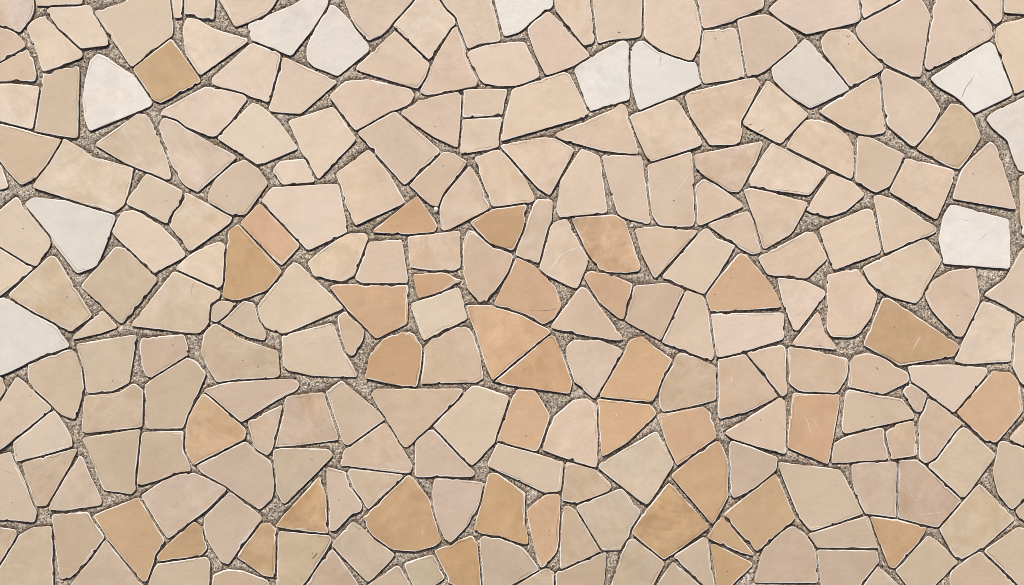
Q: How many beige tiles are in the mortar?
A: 200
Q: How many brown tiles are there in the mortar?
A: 36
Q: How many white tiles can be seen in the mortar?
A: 12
